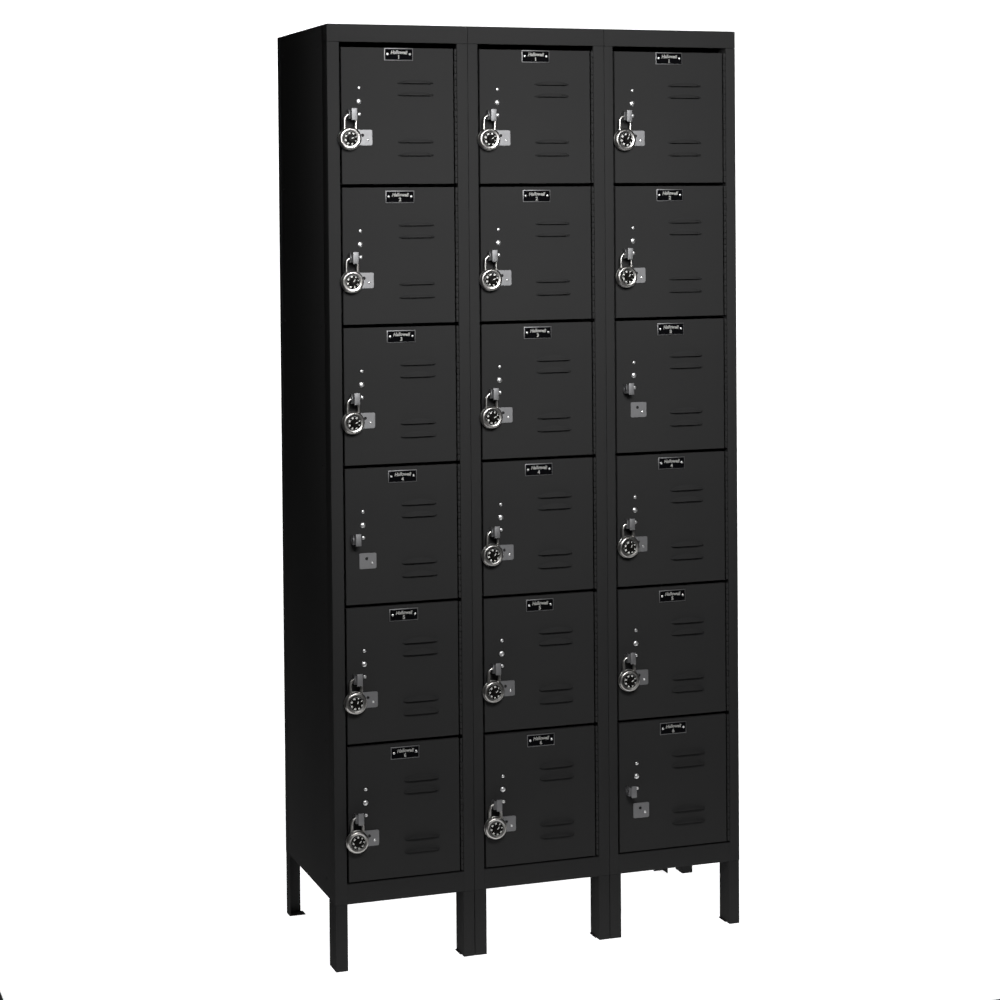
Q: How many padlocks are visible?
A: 15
